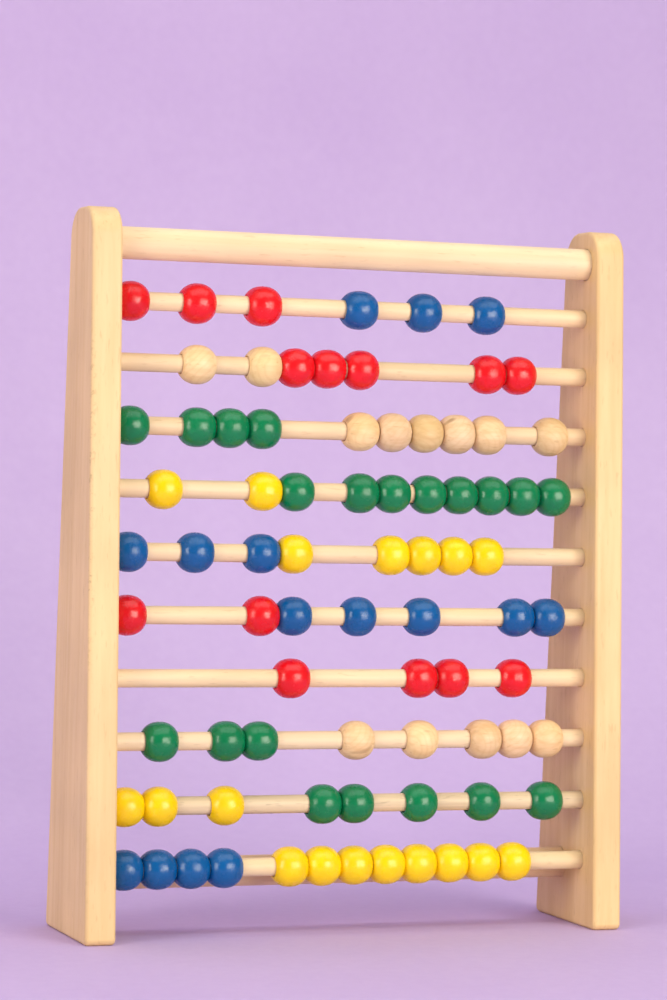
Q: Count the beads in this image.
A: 80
